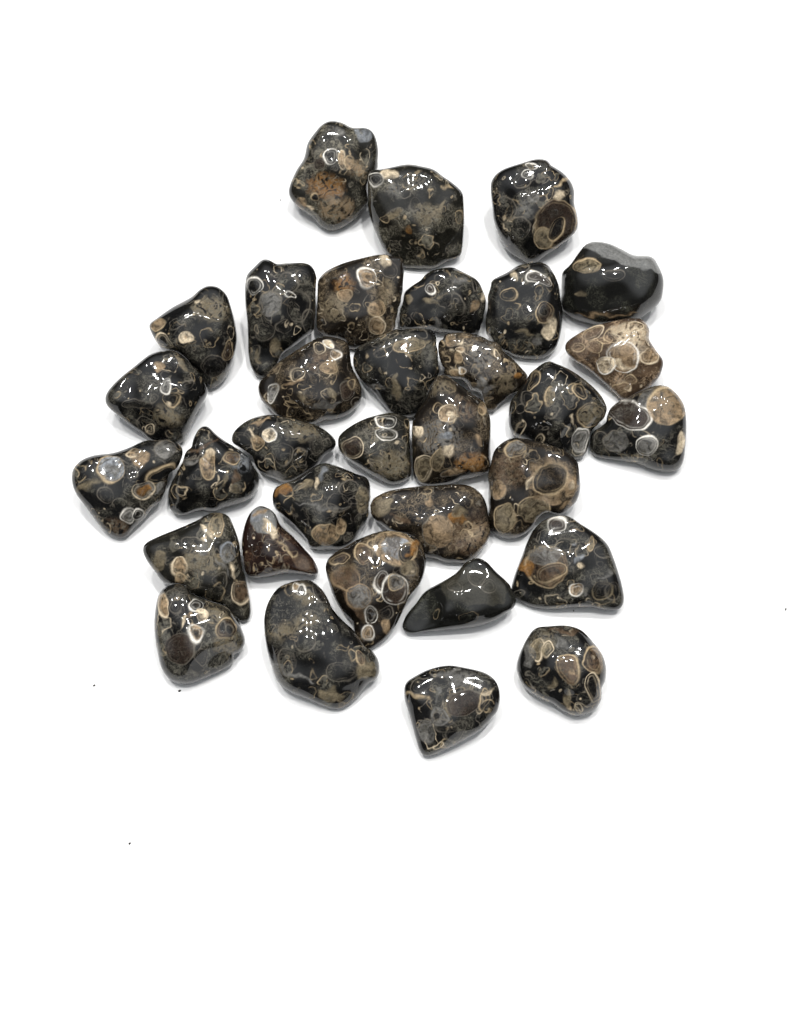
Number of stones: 33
